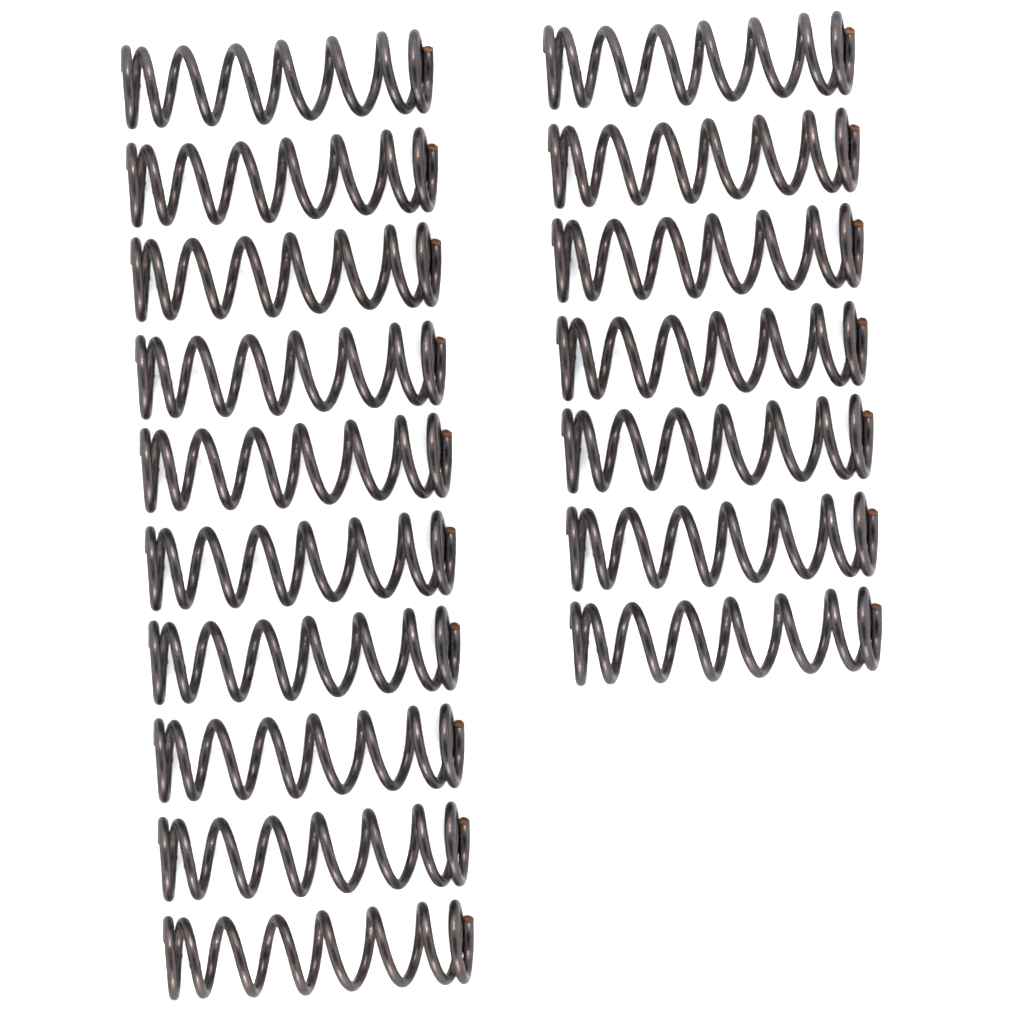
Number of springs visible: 17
